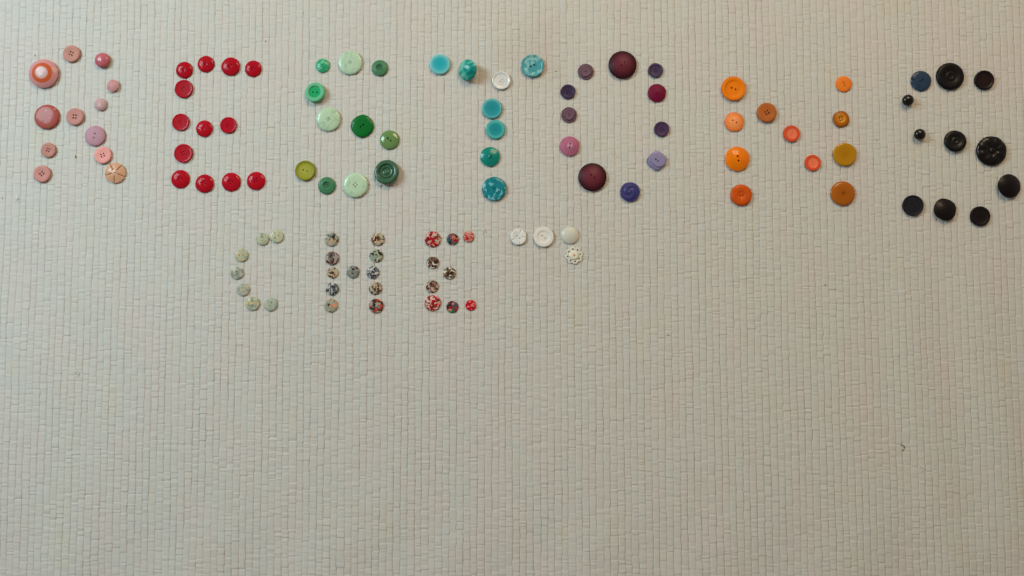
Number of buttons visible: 108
